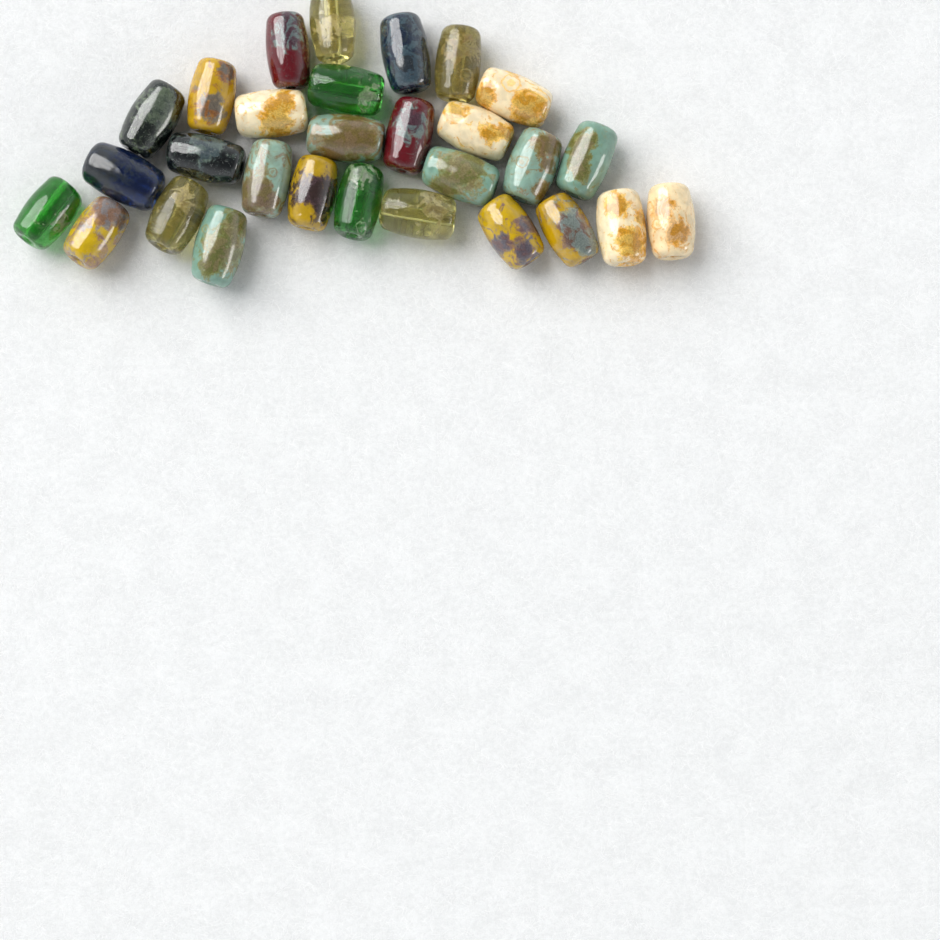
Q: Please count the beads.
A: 29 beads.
